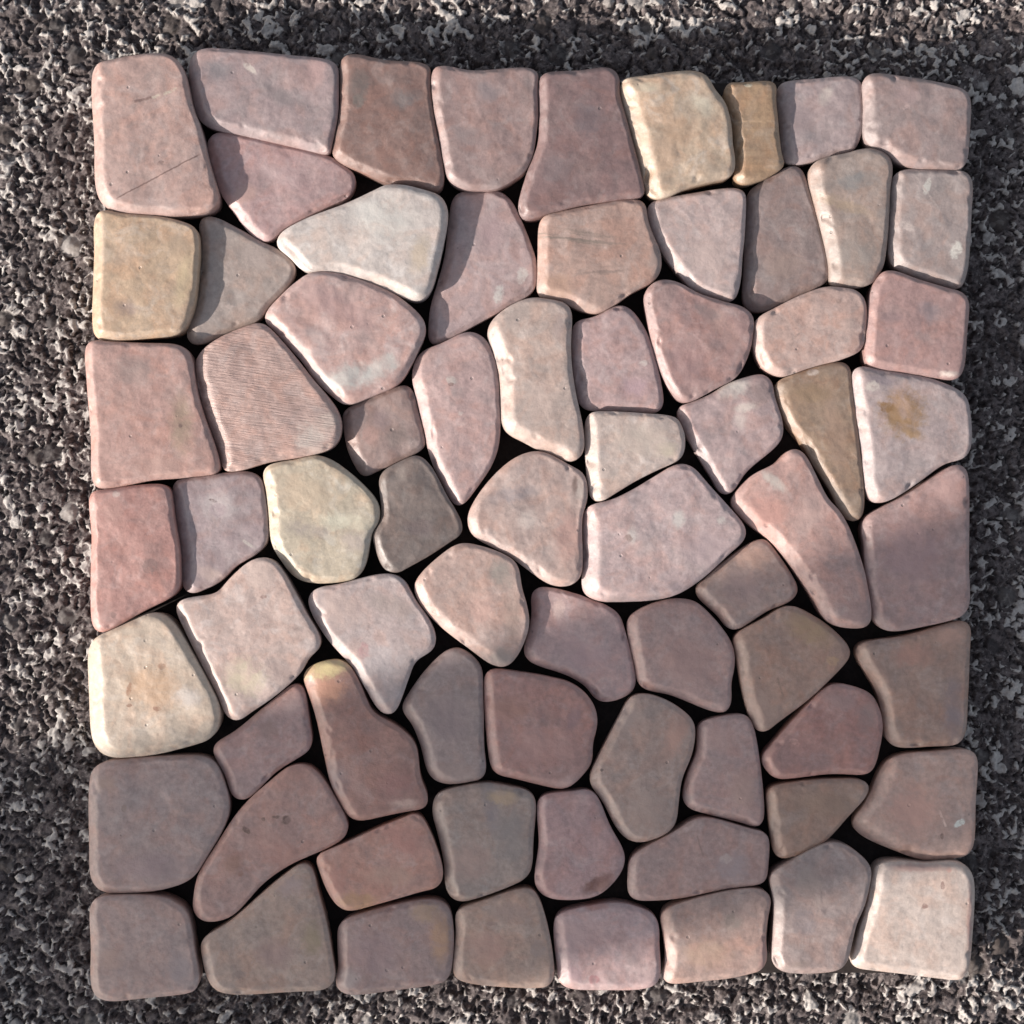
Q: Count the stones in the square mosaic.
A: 73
